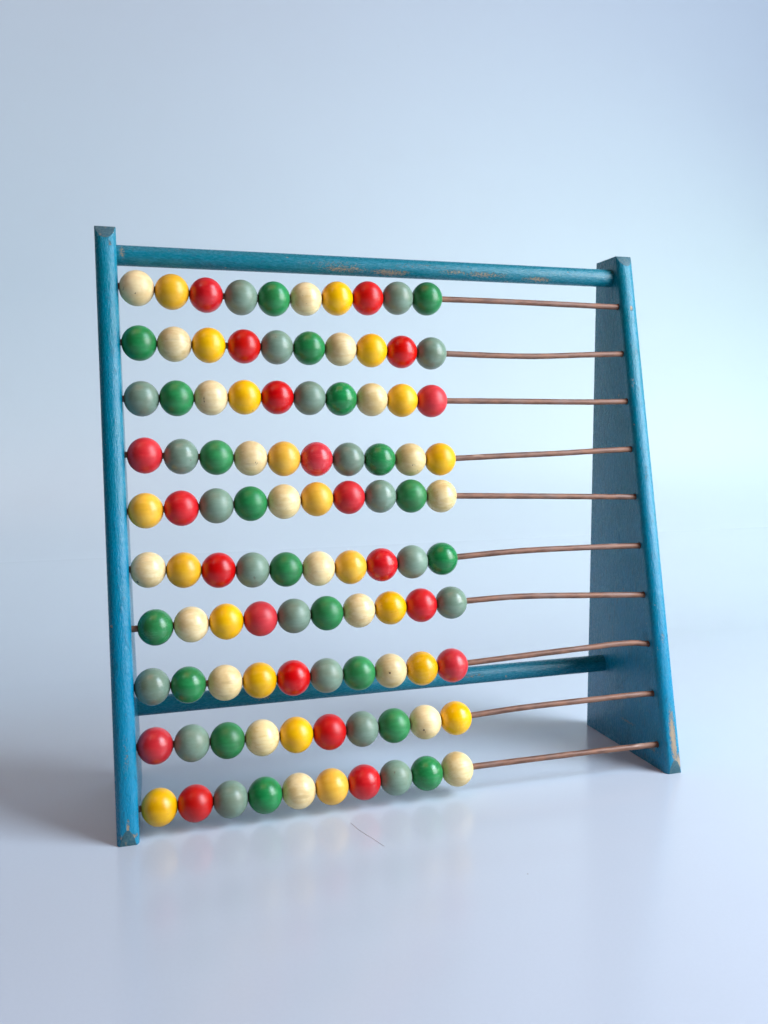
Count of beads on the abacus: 100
